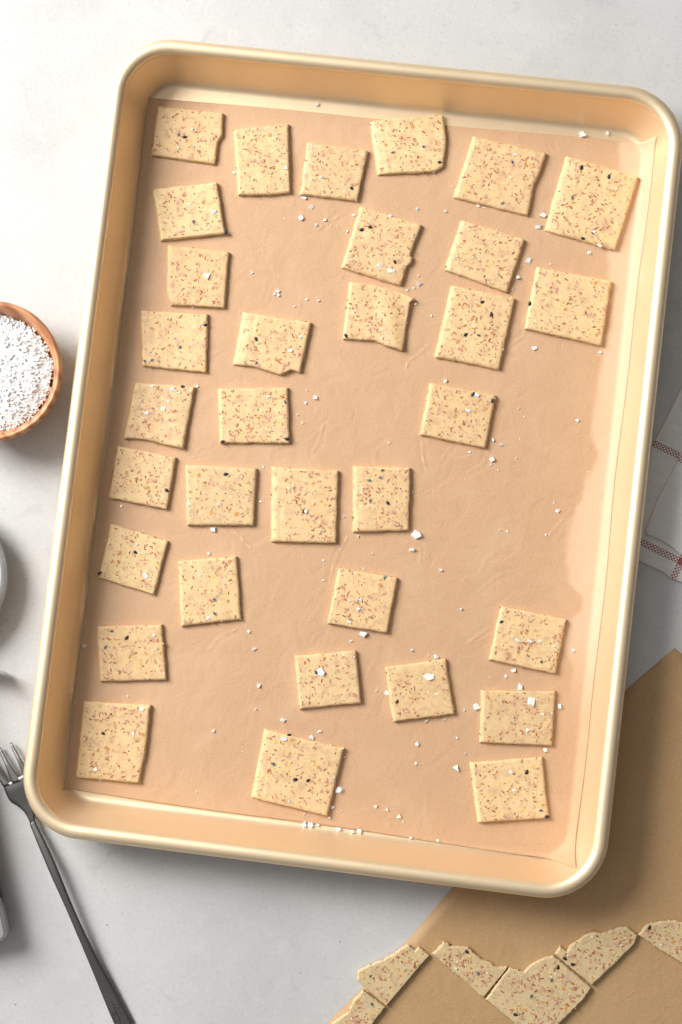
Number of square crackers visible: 33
